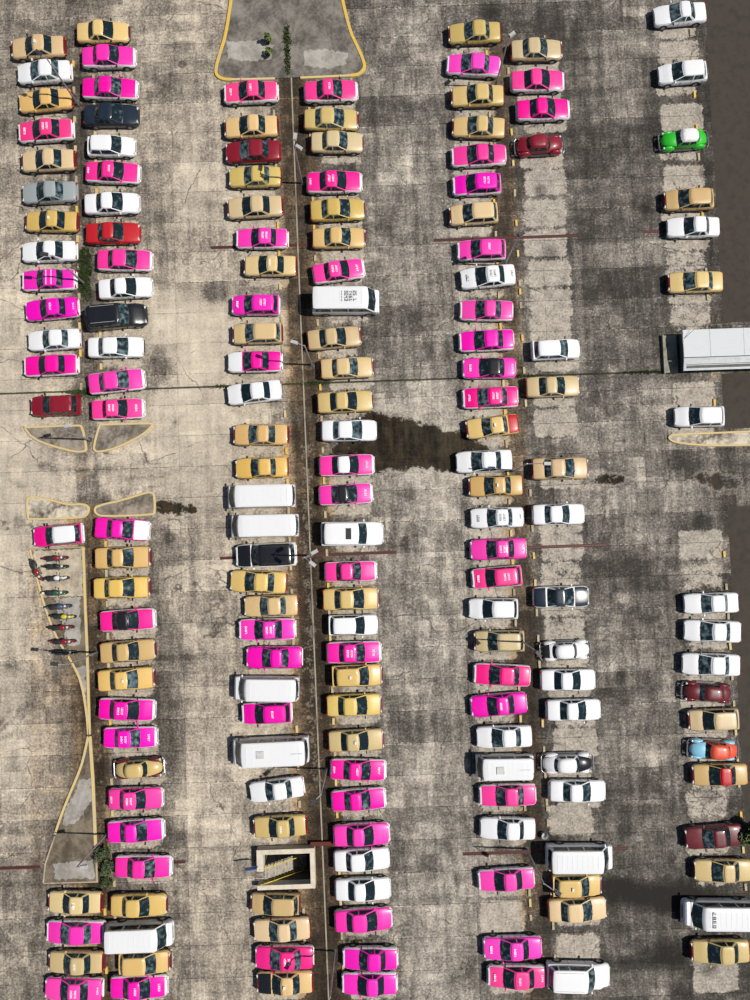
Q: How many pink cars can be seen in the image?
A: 60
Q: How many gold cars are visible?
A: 56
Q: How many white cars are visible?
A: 35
